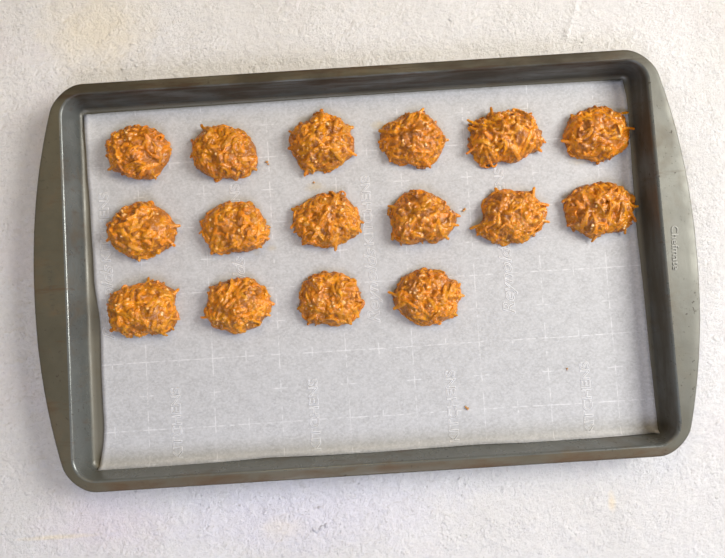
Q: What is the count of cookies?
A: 16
